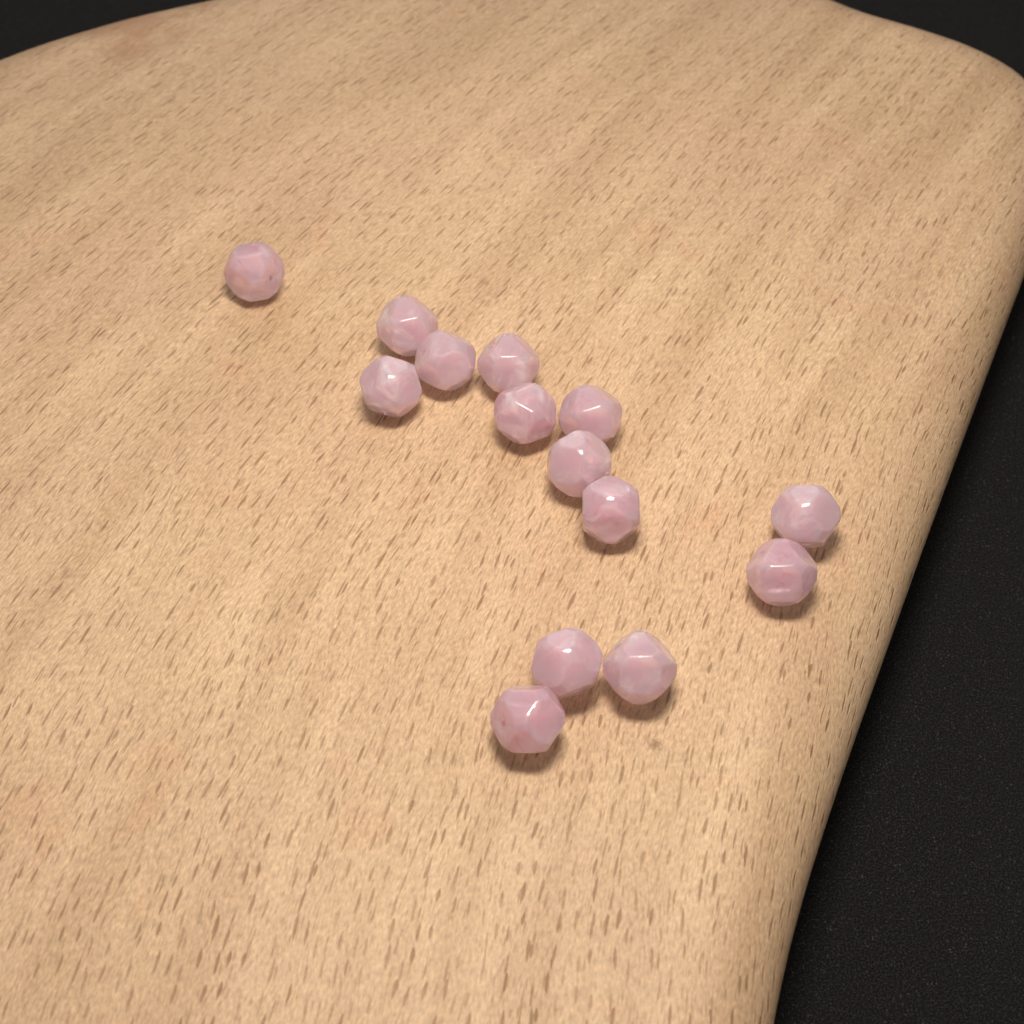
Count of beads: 14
